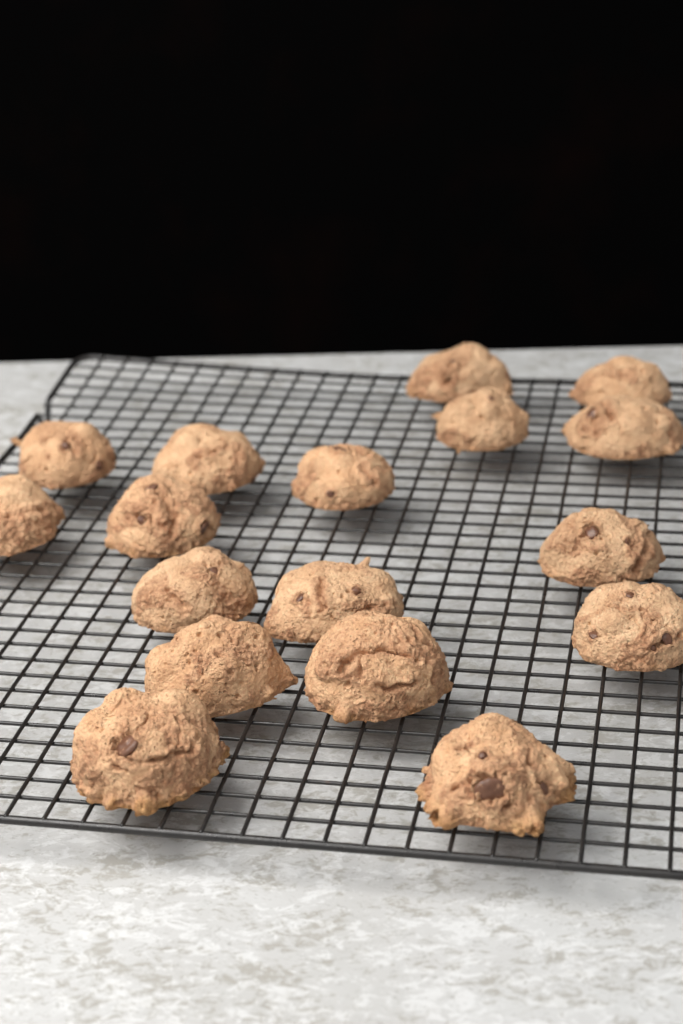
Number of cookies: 17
